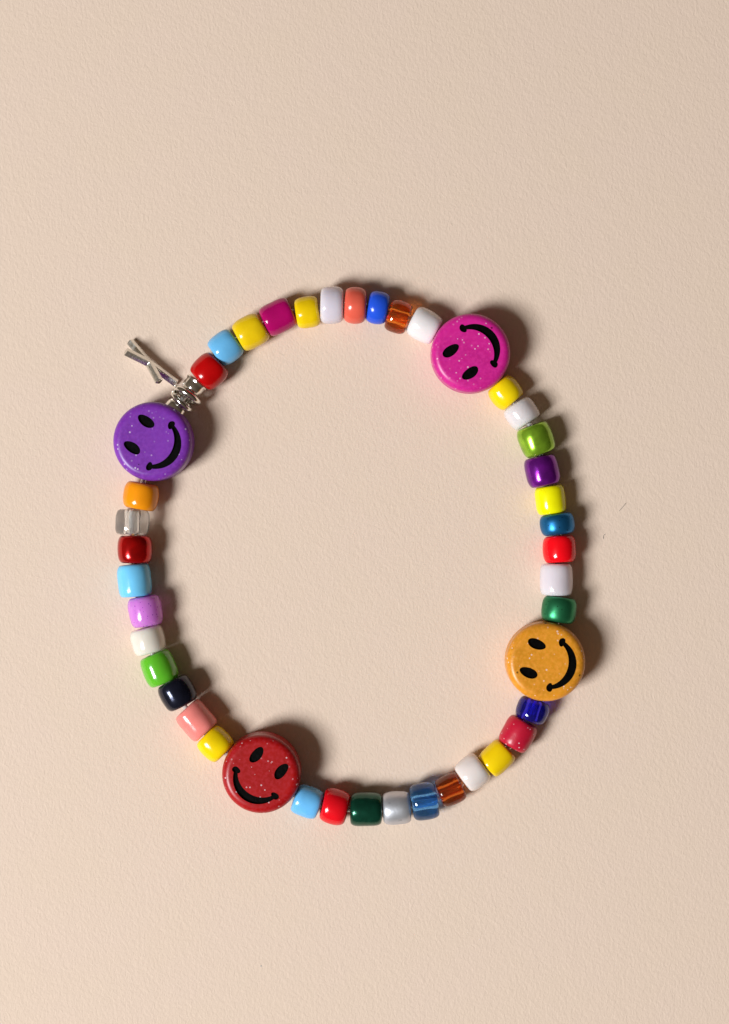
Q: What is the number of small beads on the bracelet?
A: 39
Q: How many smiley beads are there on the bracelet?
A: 4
